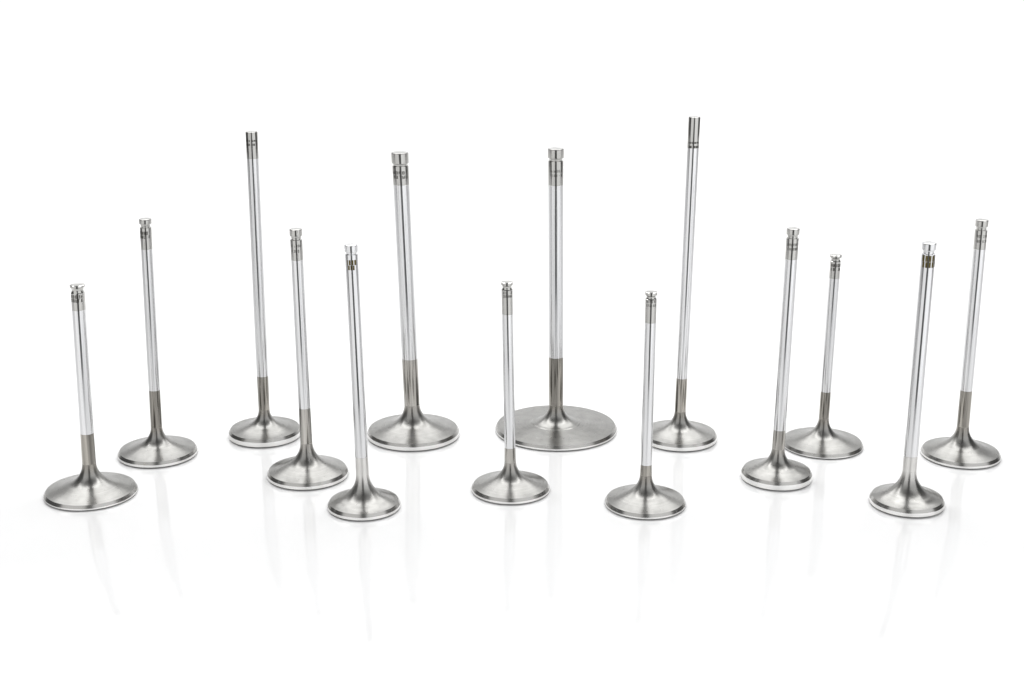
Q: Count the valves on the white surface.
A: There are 14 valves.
